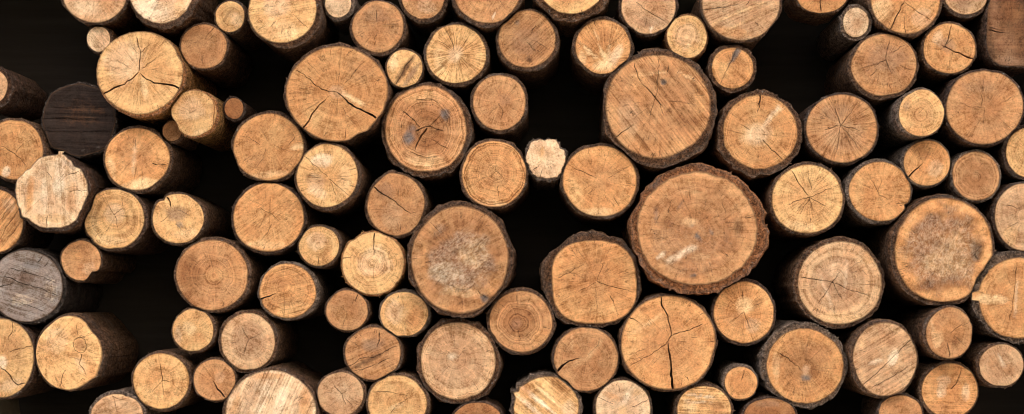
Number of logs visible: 101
